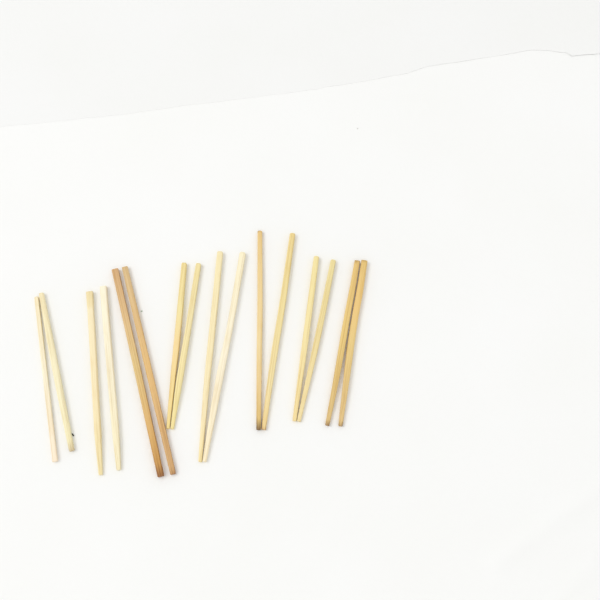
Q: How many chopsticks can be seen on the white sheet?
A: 16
